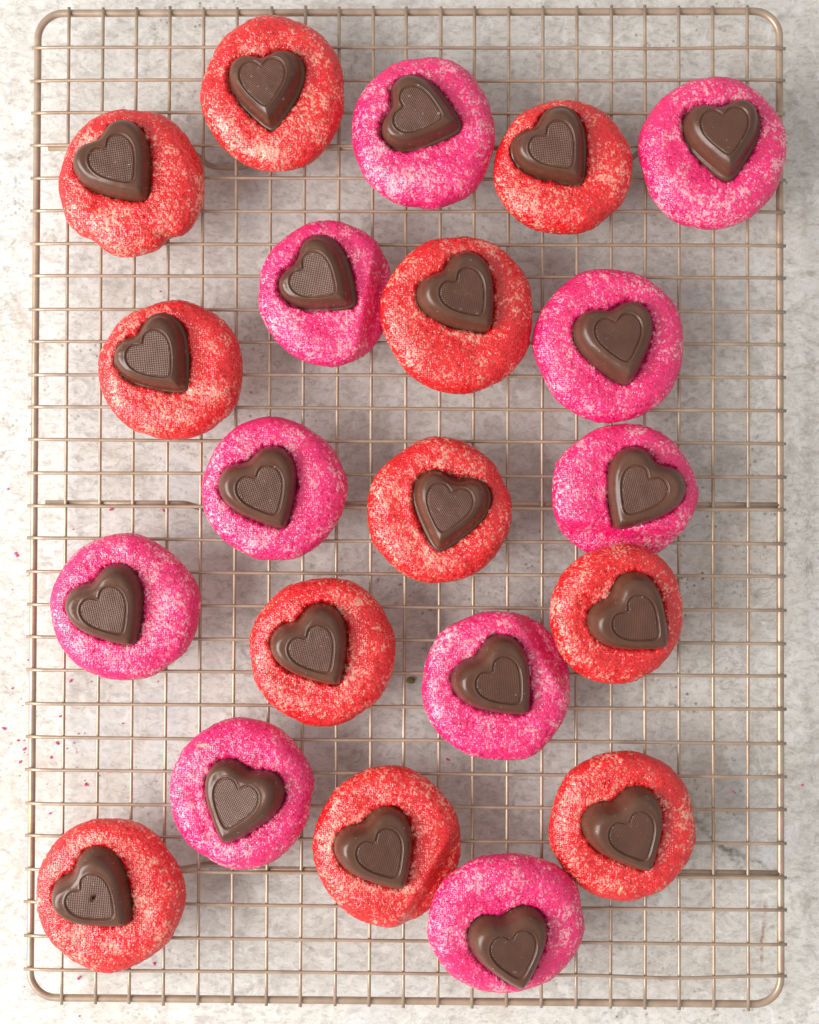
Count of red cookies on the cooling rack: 11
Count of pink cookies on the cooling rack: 10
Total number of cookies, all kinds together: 21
